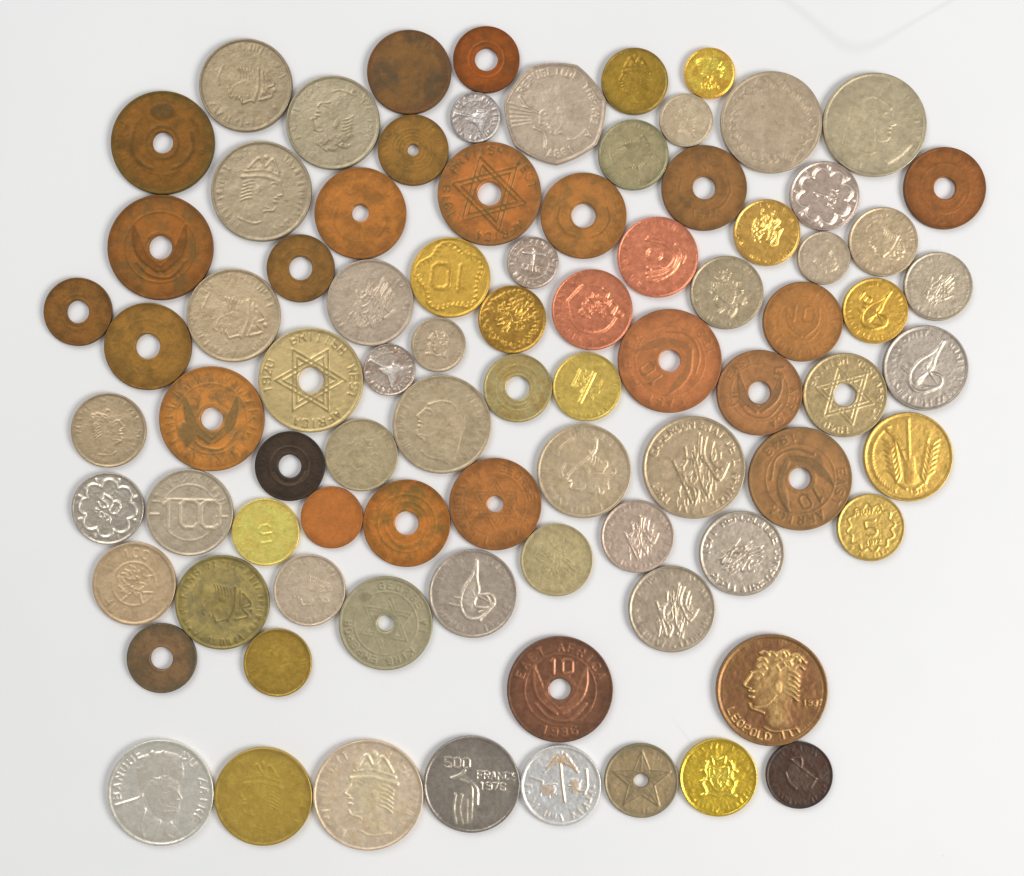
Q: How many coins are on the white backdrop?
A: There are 85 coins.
